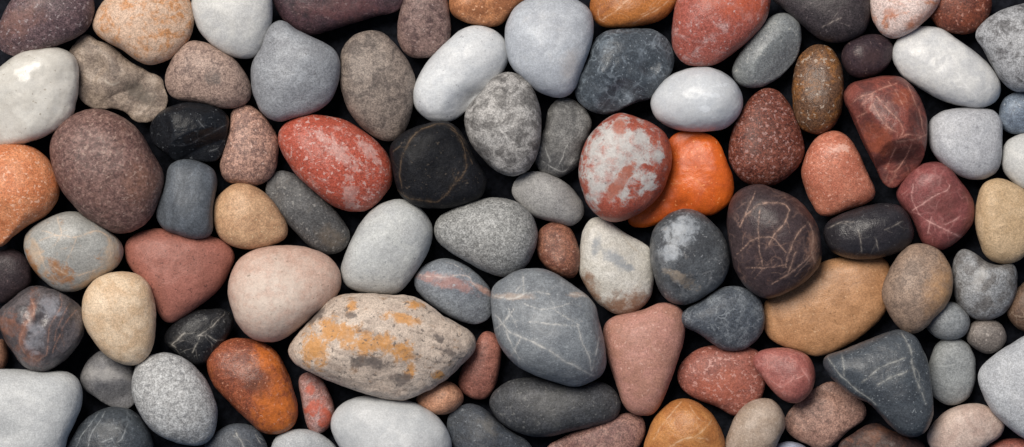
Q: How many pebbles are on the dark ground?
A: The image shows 99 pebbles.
